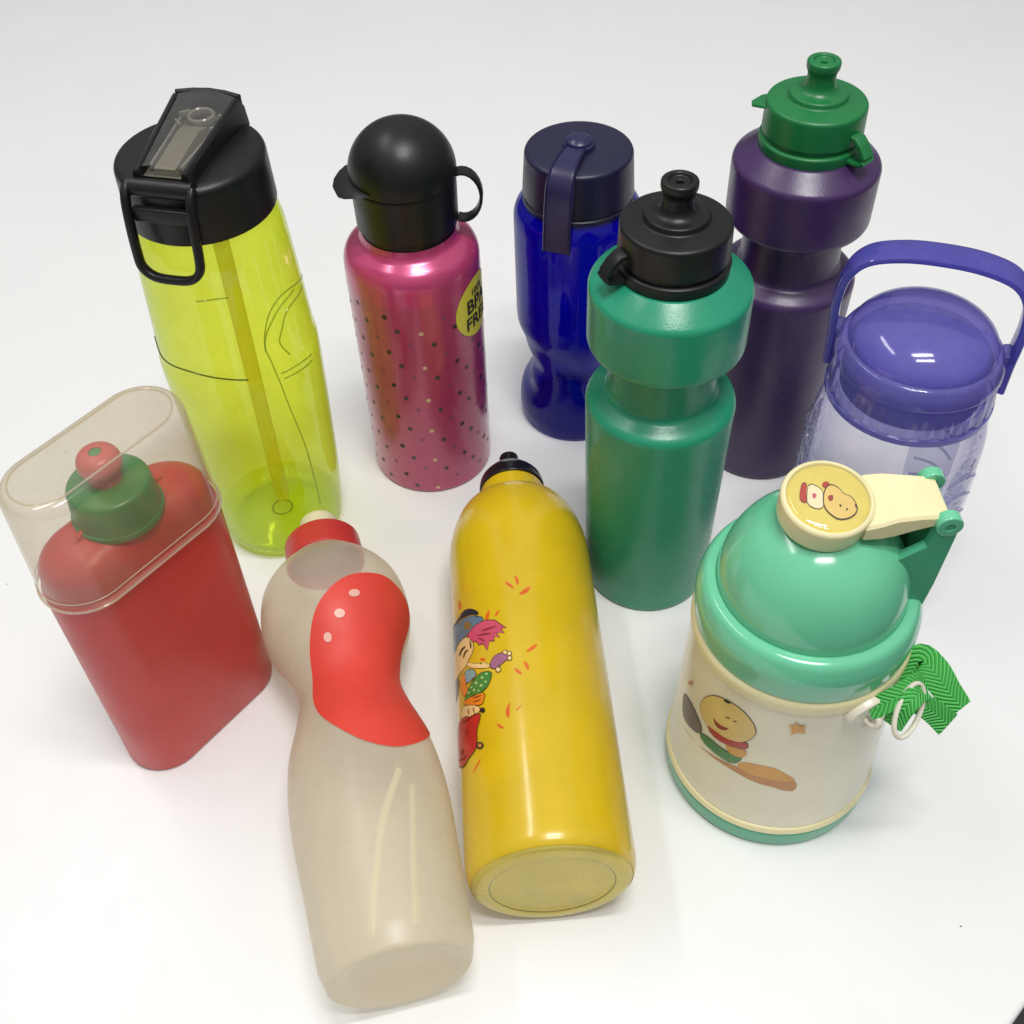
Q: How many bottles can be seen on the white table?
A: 10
